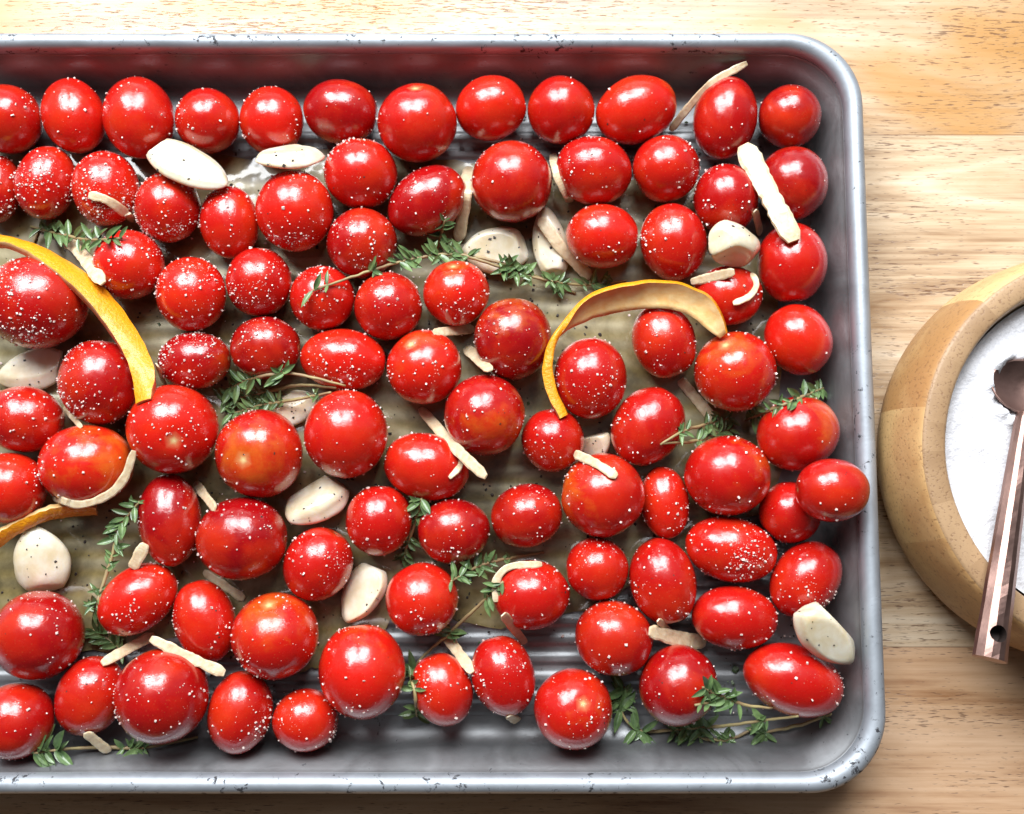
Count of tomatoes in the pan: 92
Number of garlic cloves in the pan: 12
